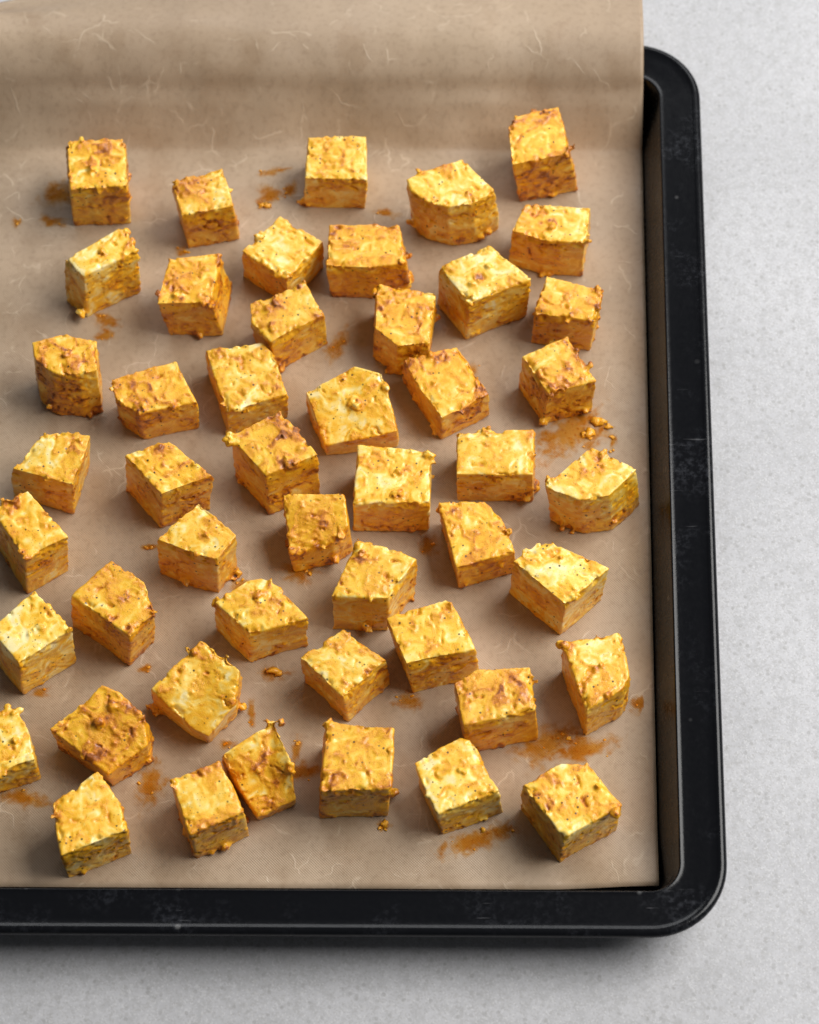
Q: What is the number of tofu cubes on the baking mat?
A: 48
